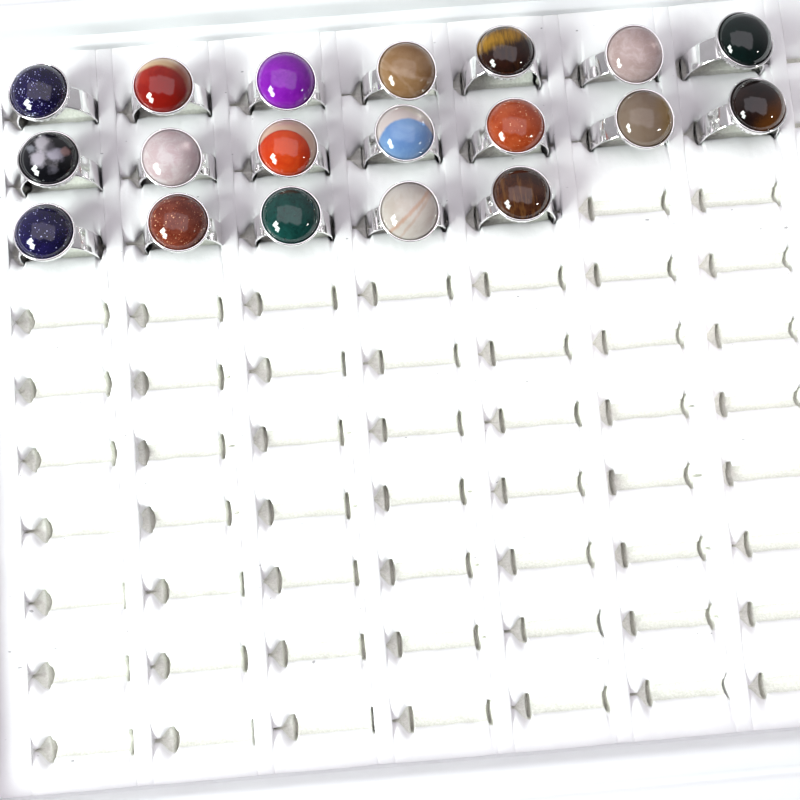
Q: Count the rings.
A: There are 19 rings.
